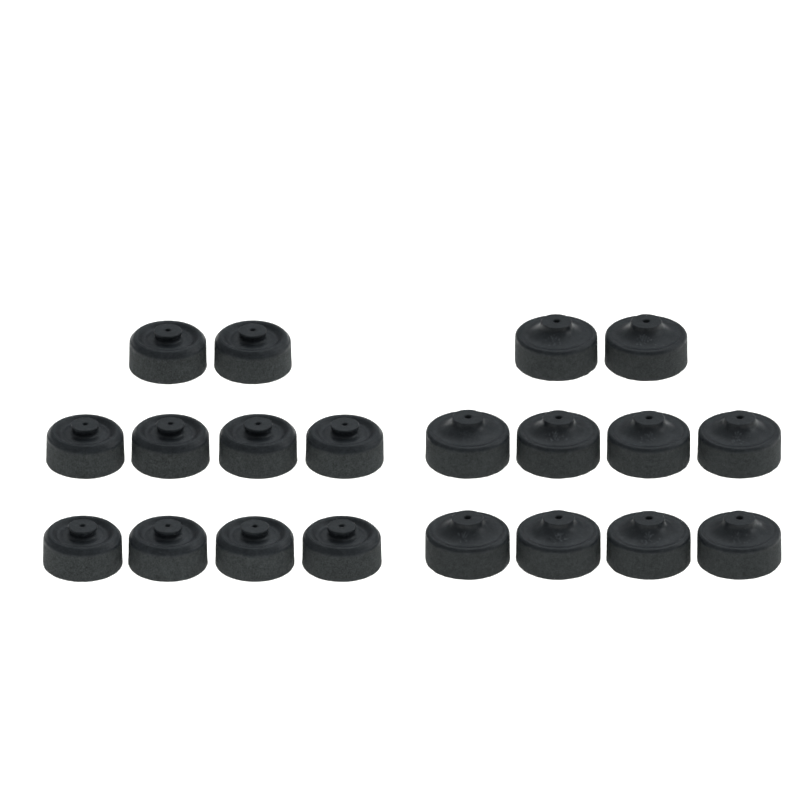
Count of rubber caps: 20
